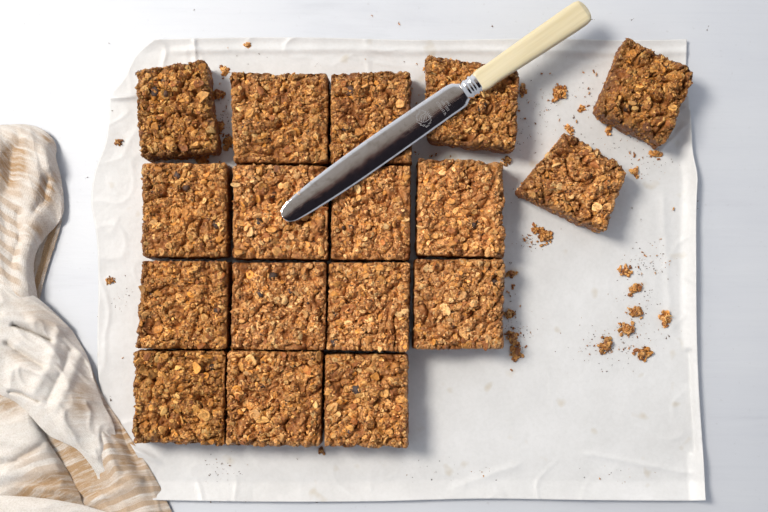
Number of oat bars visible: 17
